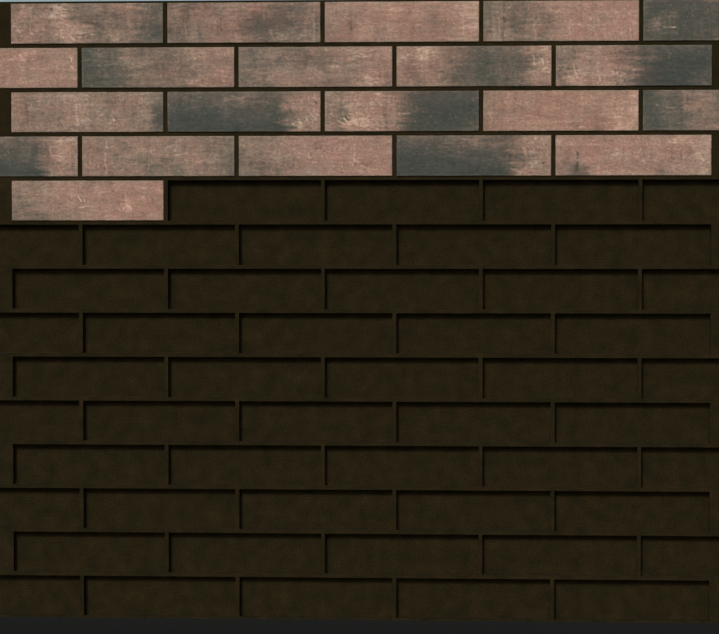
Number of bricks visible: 21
